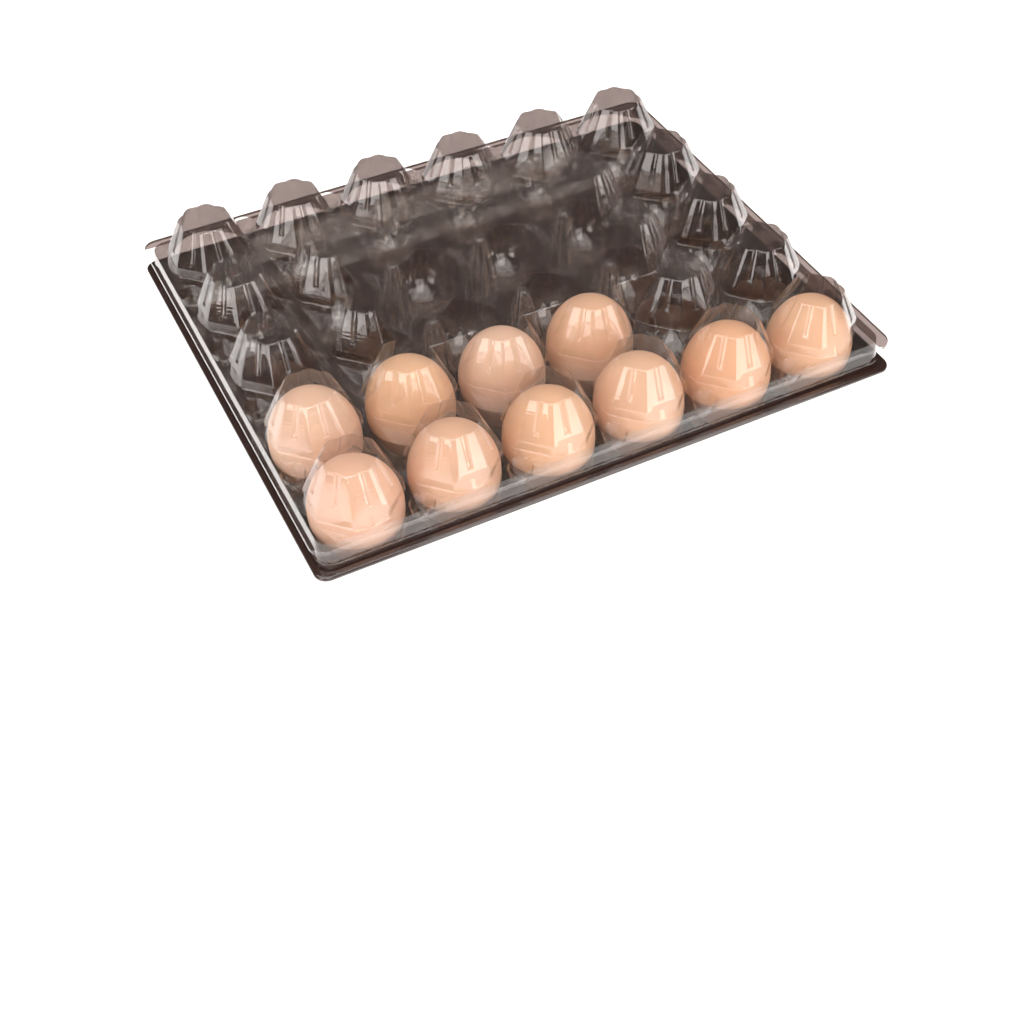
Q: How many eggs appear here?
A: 10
